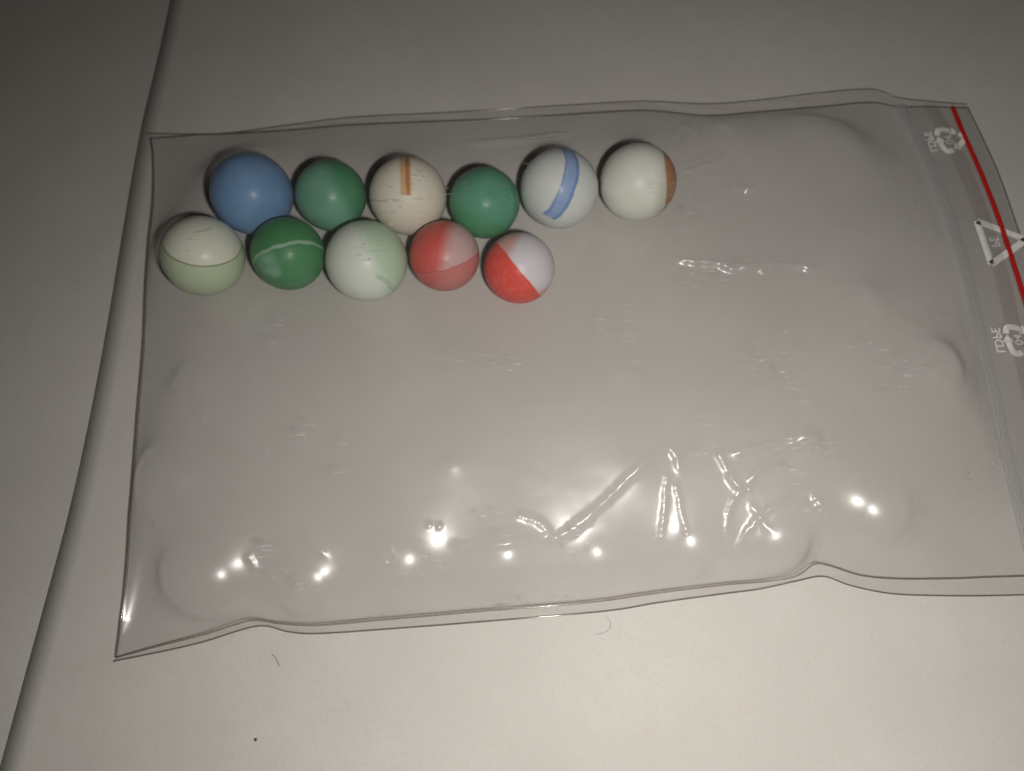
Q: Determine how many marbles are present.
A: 11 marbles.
